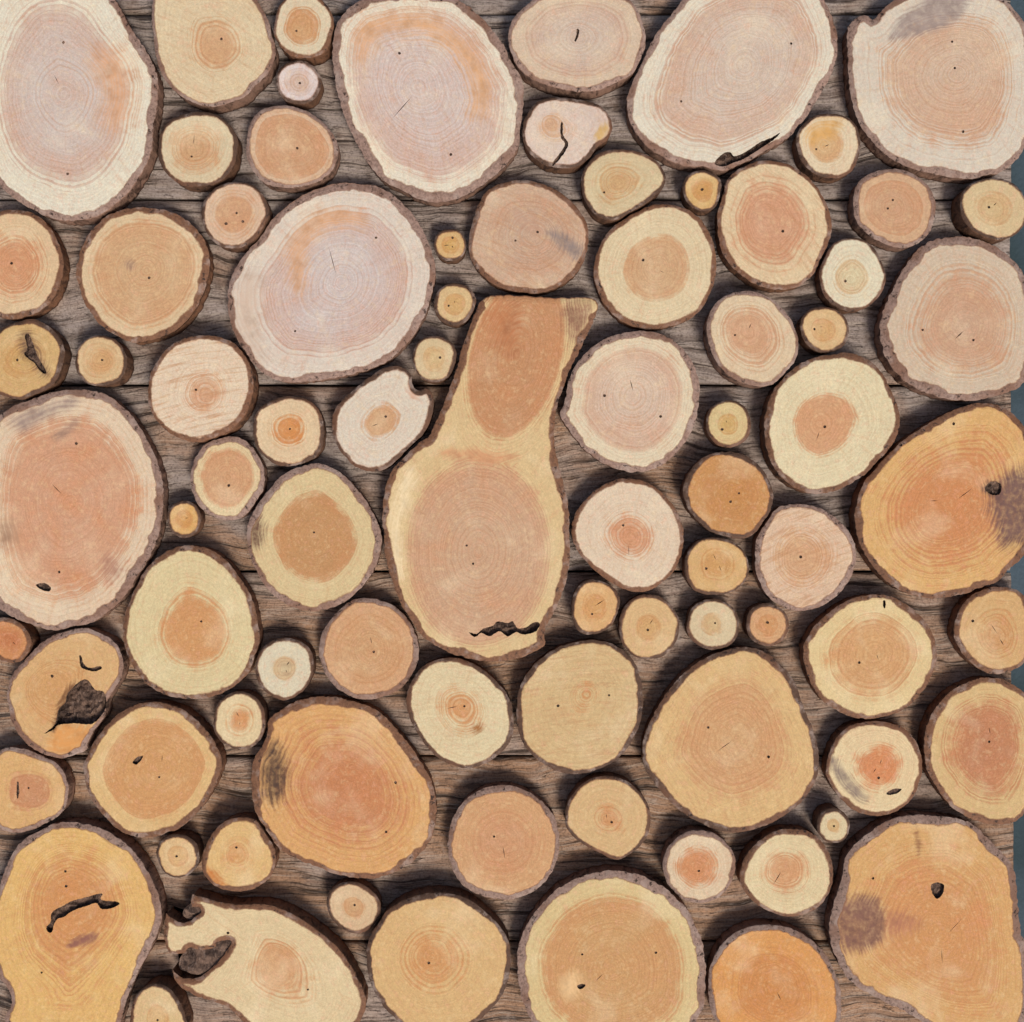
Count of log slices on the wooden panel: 83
